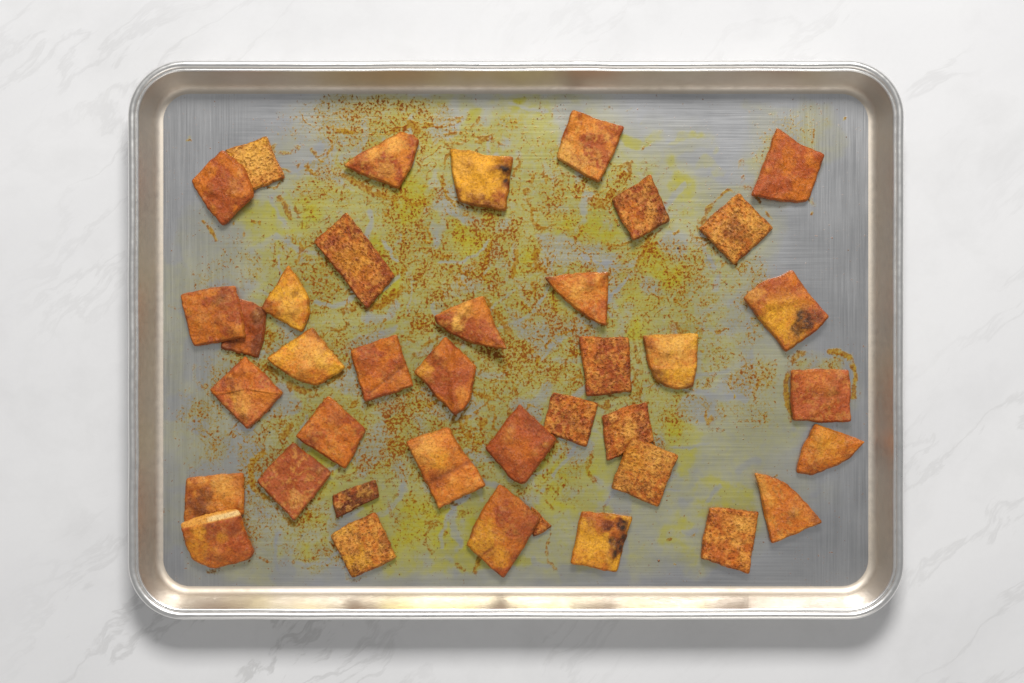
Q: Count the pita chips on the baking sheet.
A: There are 39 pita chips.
